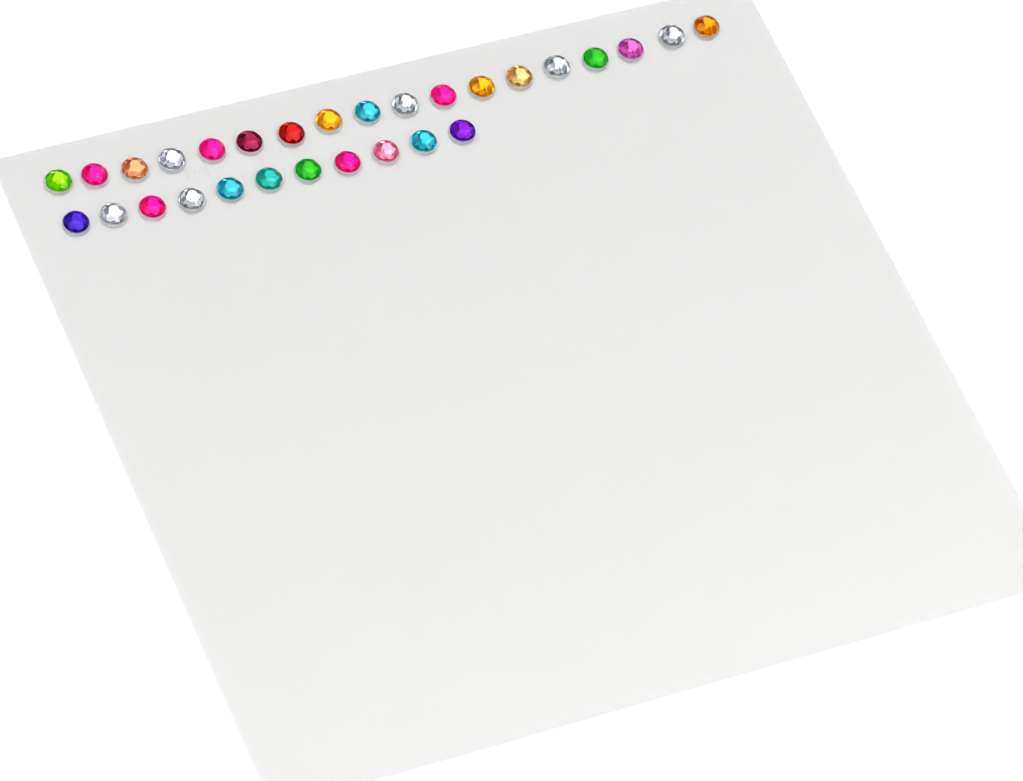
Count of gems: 29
